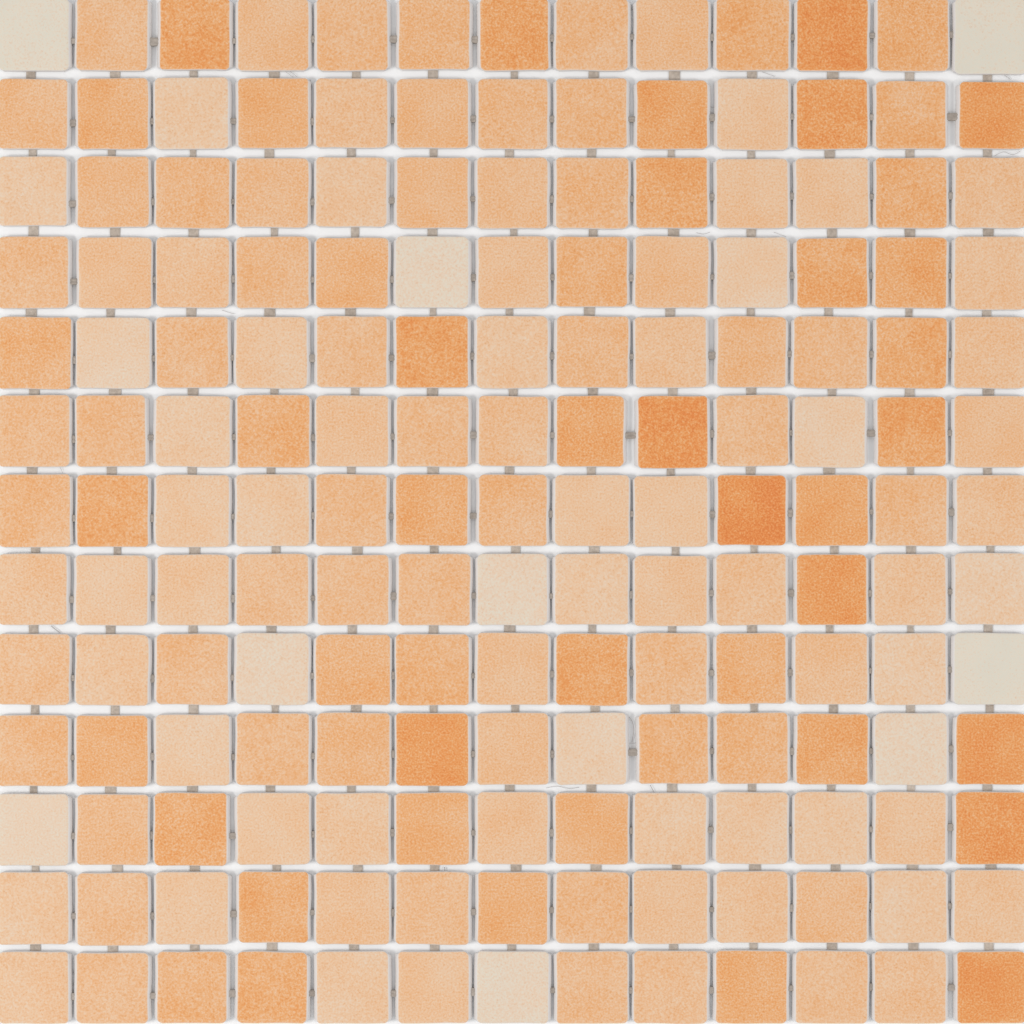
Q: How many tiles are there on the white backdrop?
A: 169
